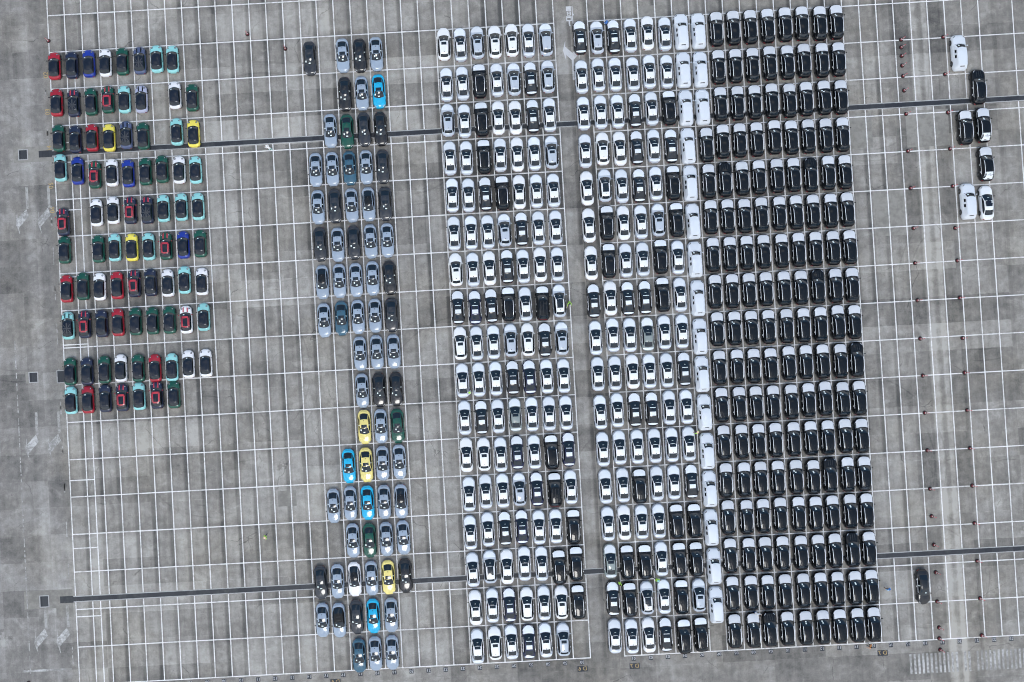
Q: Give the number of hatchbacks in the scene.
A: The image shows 83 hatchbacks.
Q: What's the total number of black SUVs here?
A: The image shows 184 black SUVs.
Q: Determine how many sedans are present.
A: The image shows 163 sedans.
